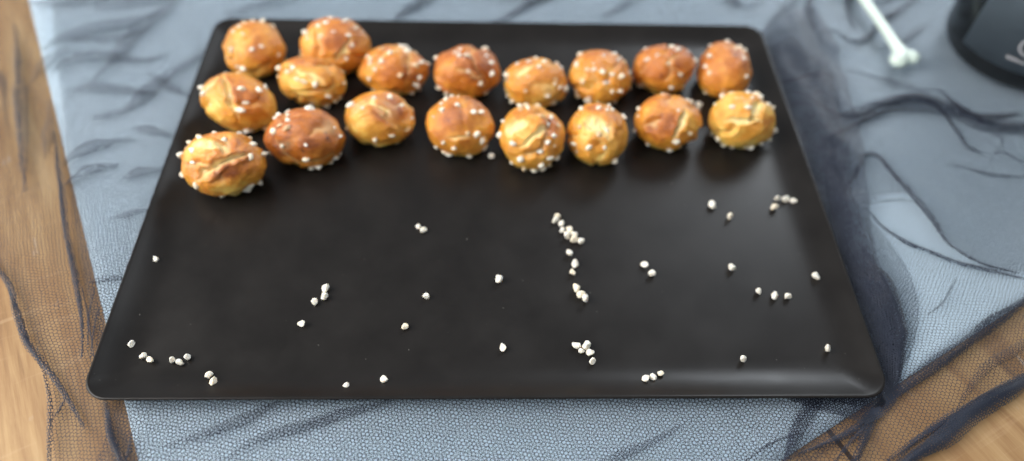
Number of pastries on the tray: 18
